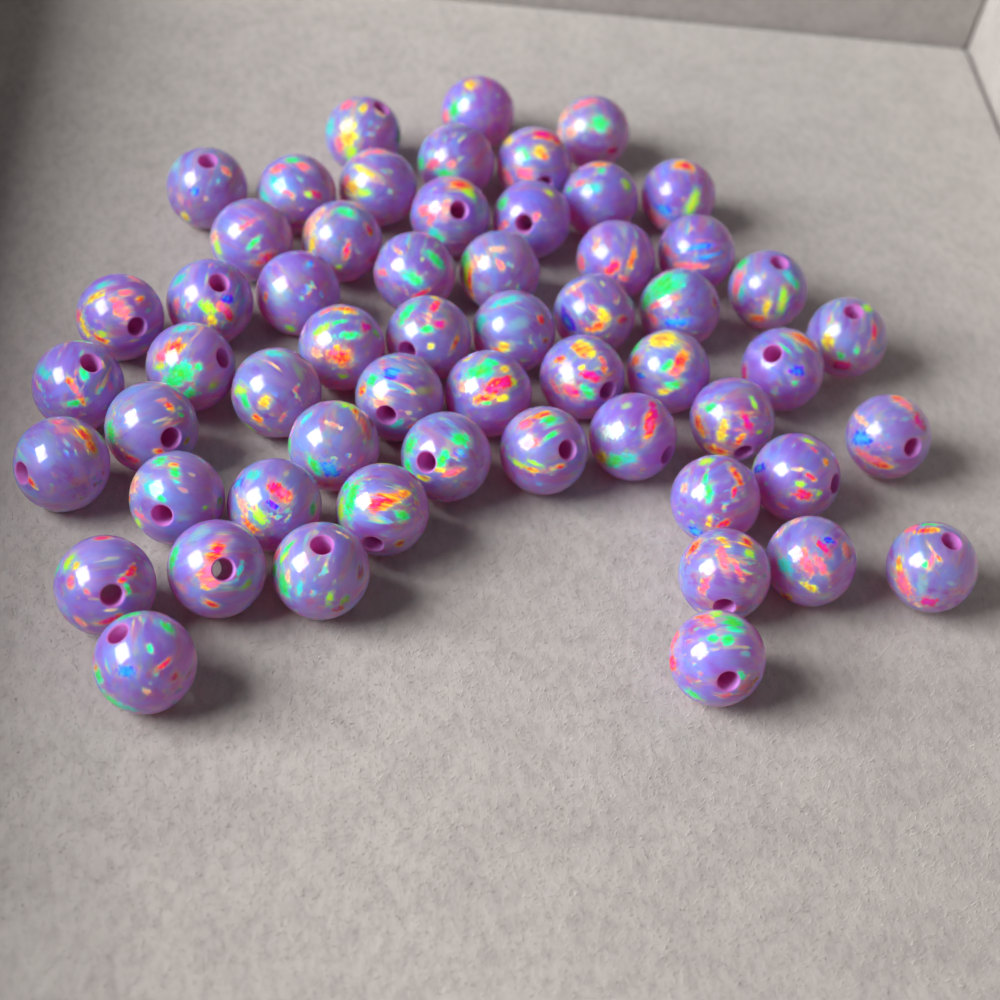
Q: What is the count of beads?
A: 57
